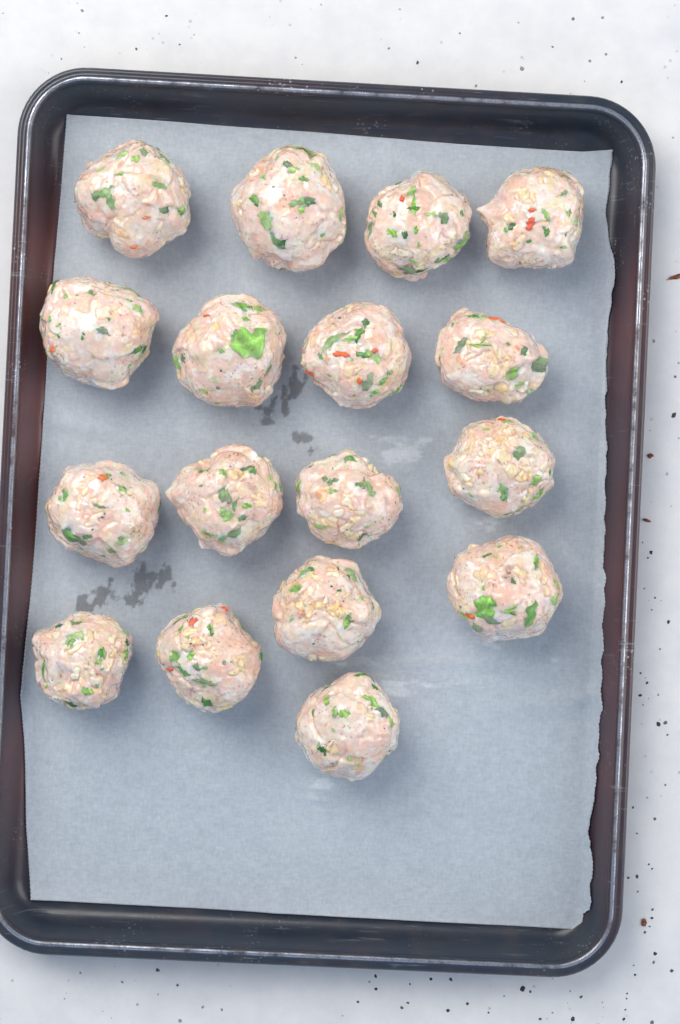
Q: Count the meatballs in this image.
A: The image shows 17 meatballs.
